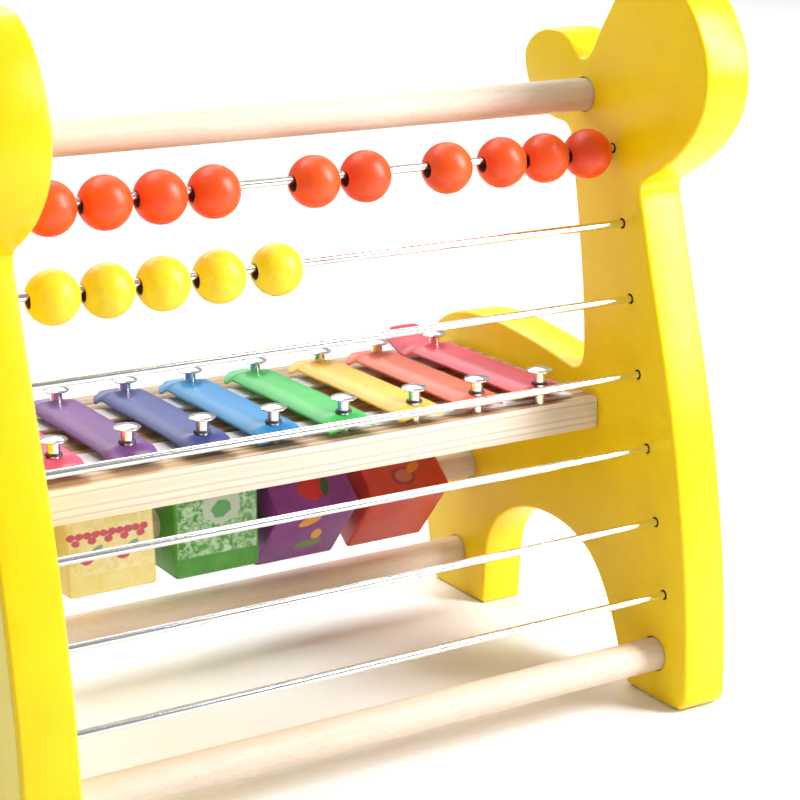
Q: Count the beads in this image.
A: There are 15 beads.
